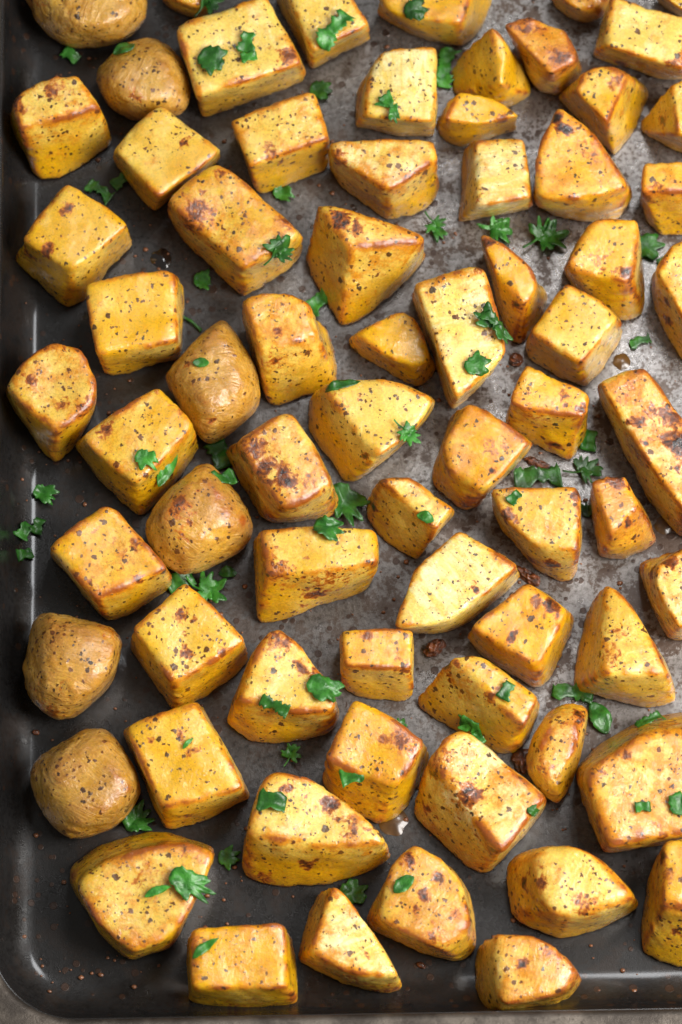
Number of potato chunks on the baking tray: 70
